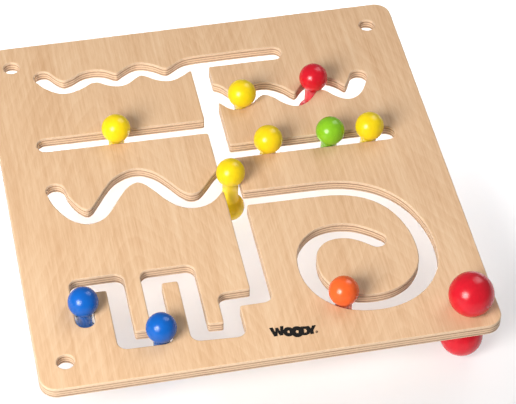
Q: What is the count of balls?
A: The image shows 11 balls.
